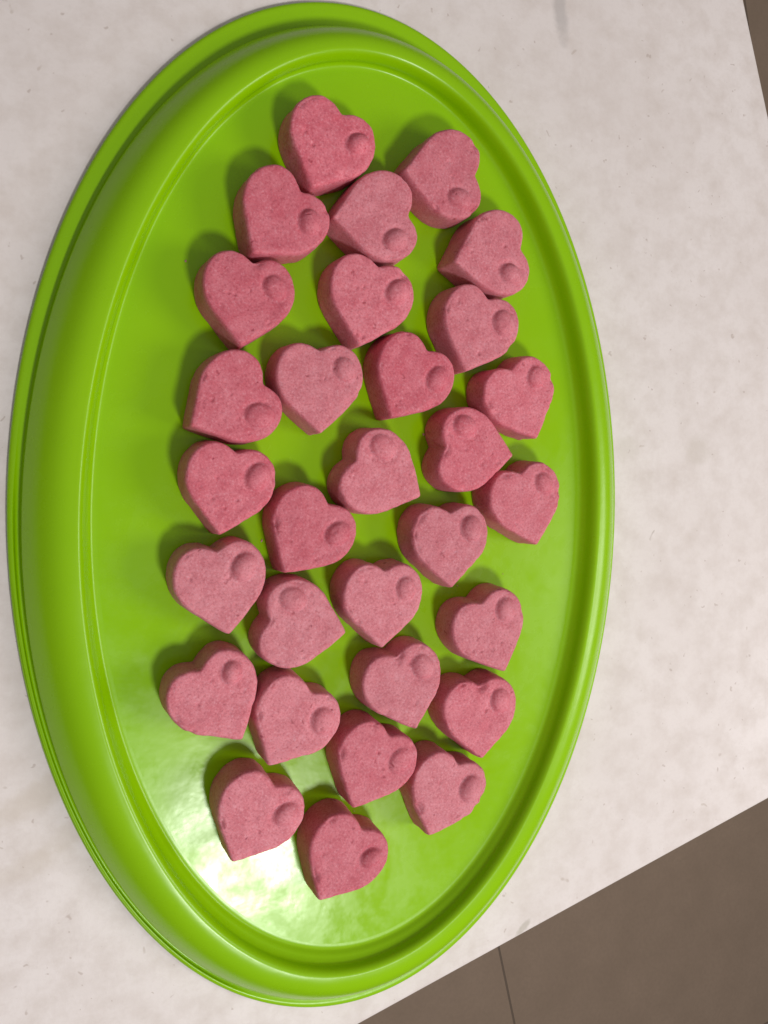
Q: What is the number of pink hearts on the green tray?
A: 30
